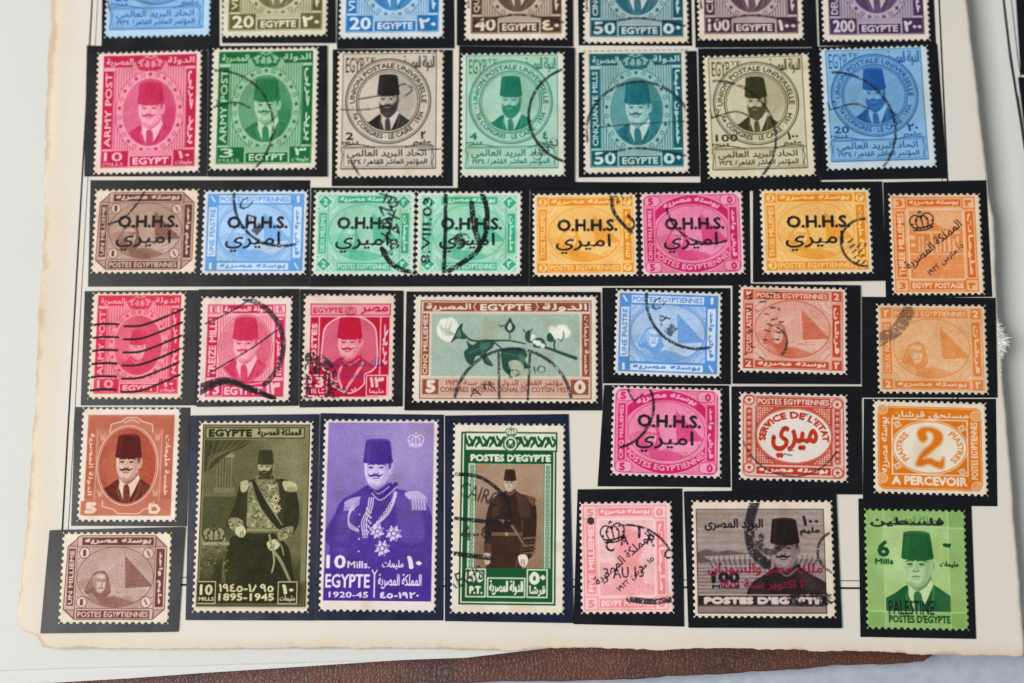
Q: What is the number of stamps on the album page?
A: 40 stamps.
